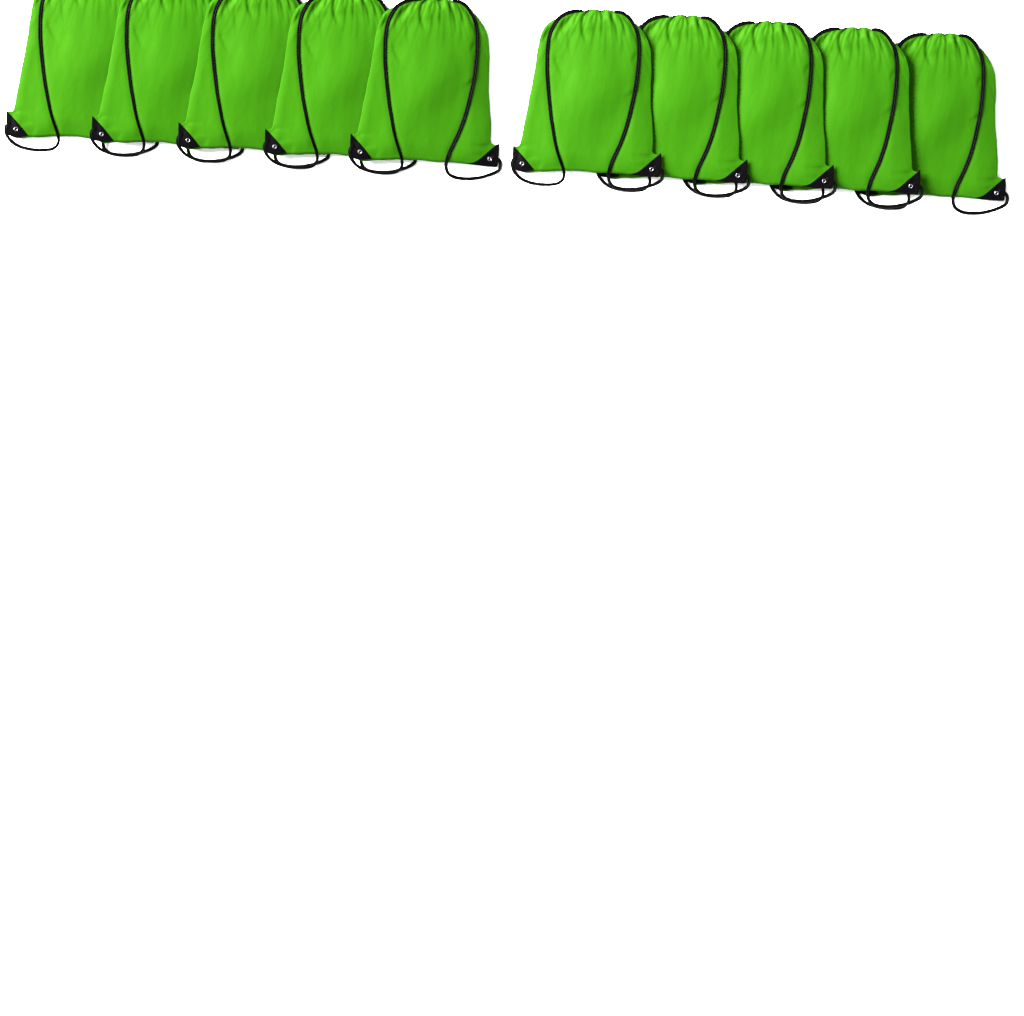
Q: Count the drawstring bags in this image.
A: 10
